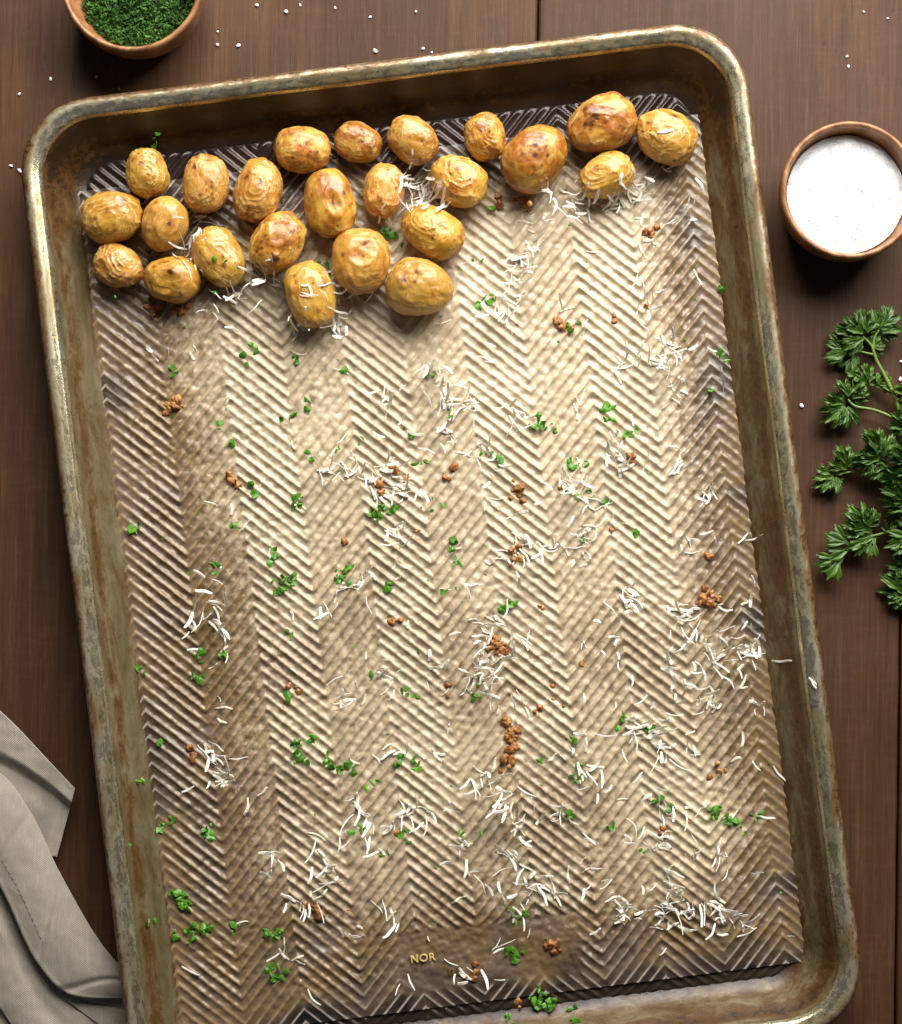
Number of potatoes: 24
